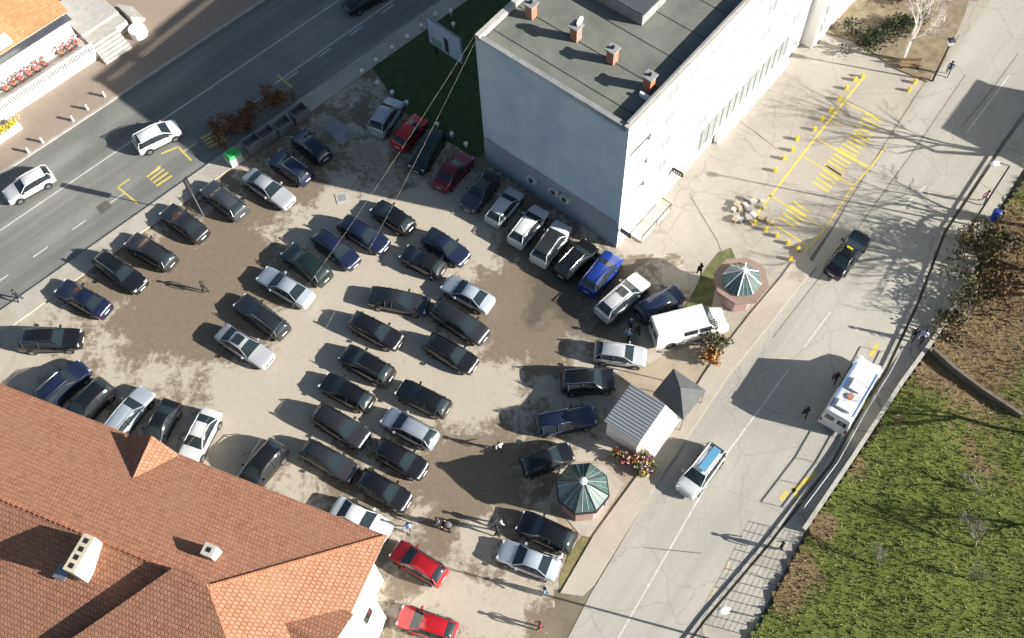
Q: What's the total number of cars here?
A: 63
